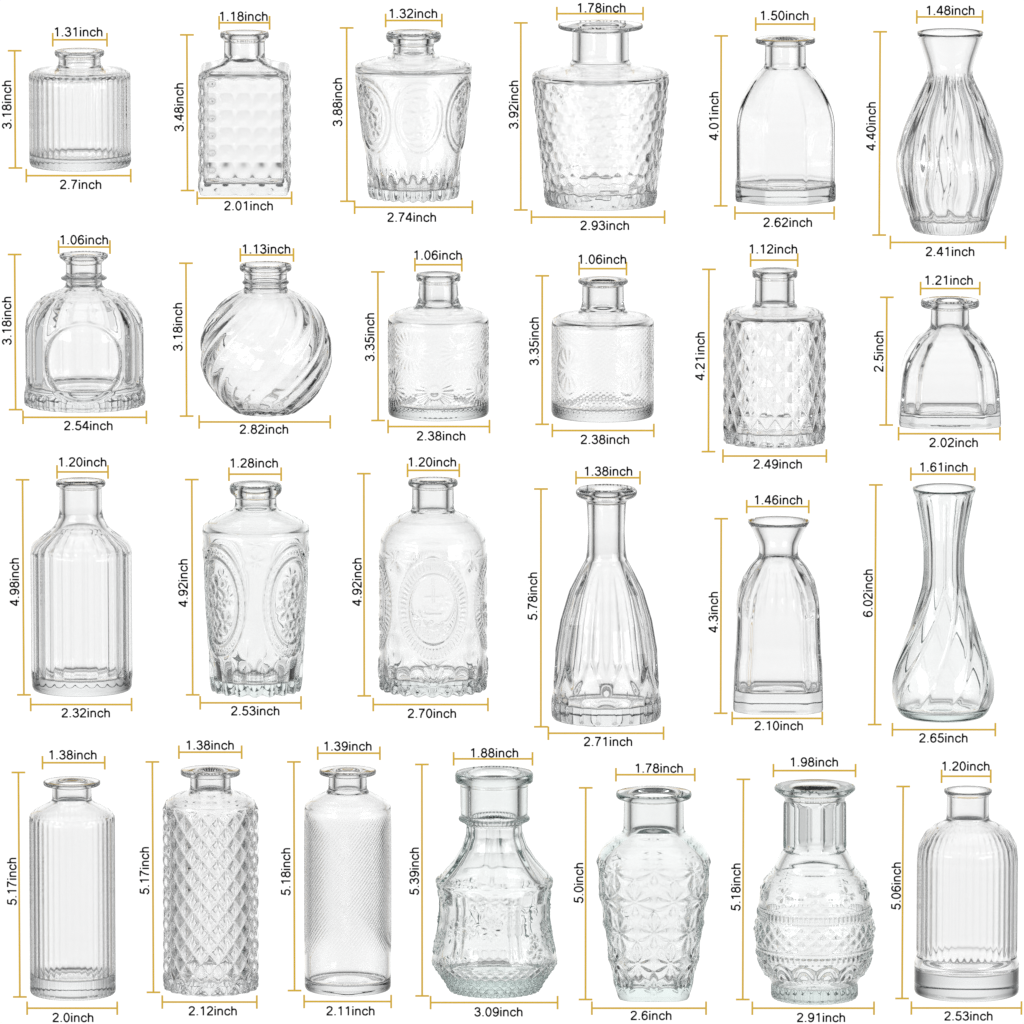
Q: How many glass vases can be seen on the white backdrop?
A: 25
